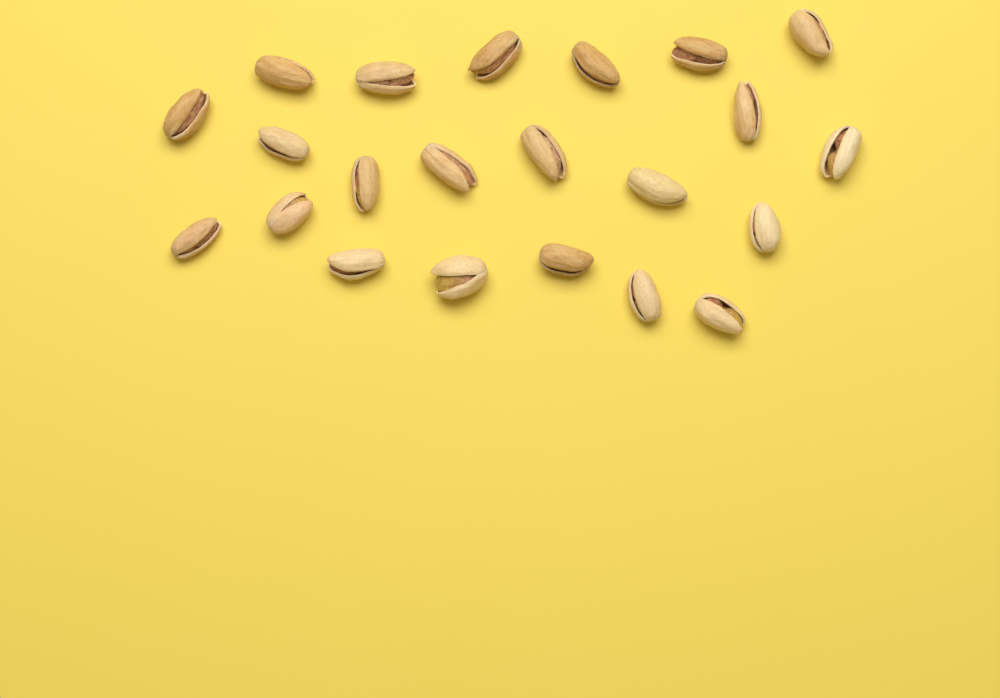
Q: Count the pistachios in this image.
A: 22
